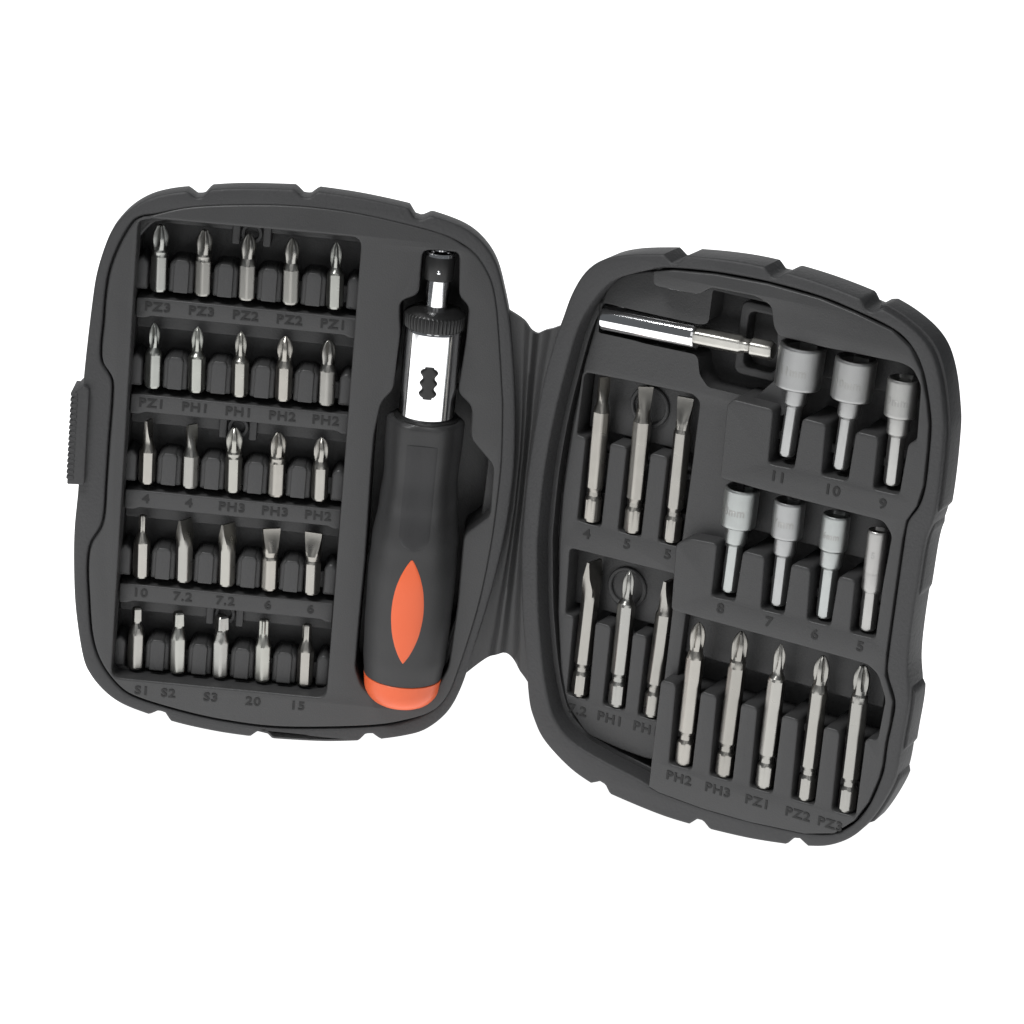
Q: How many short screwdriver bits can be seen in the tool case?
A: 25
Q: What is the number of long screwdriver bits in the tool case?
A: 11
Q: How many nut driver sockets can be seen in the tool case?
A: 7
